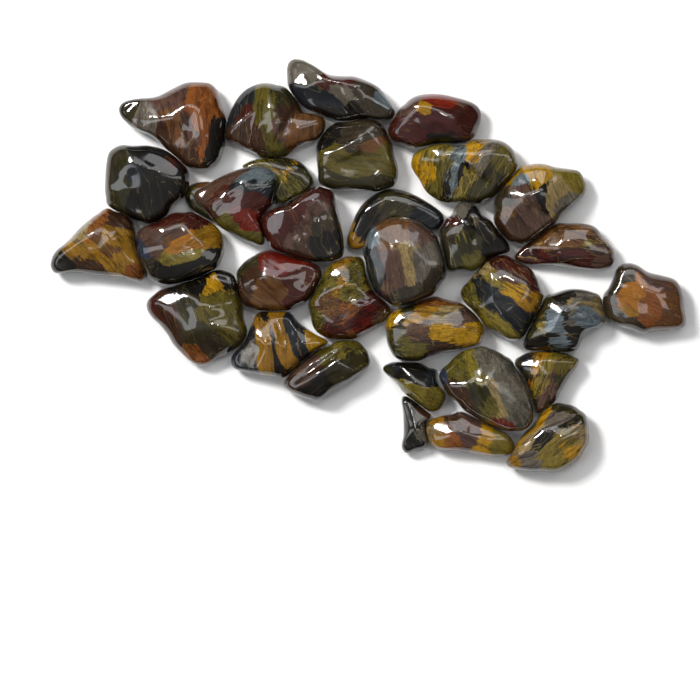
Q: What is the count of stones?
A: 33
